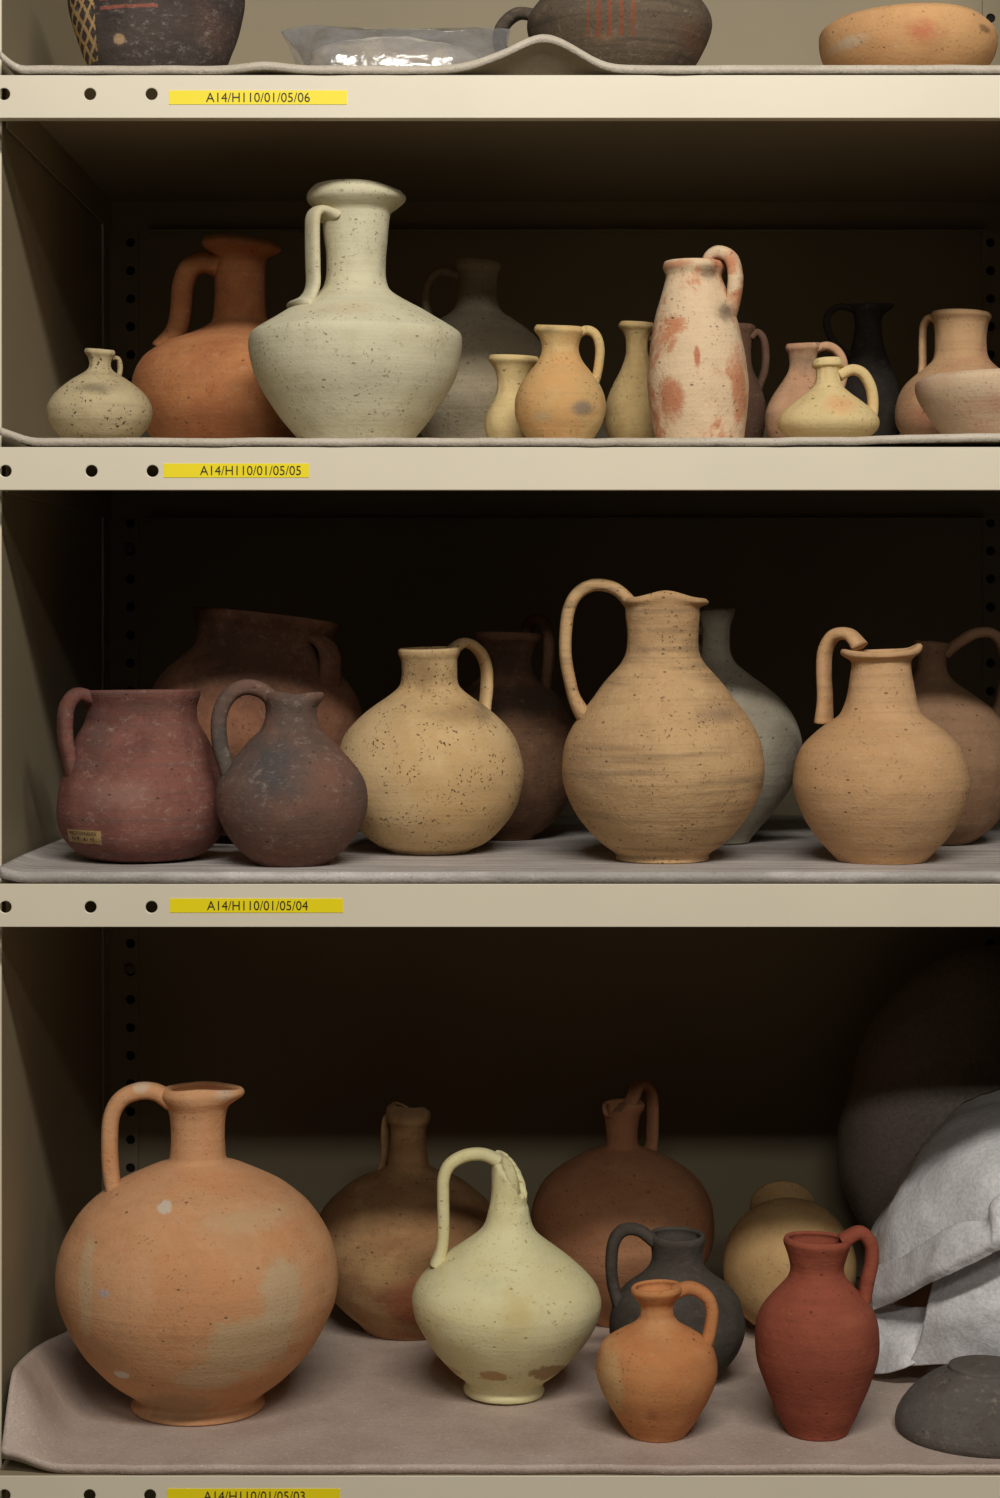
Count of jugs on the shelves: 30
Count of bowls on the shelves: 5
